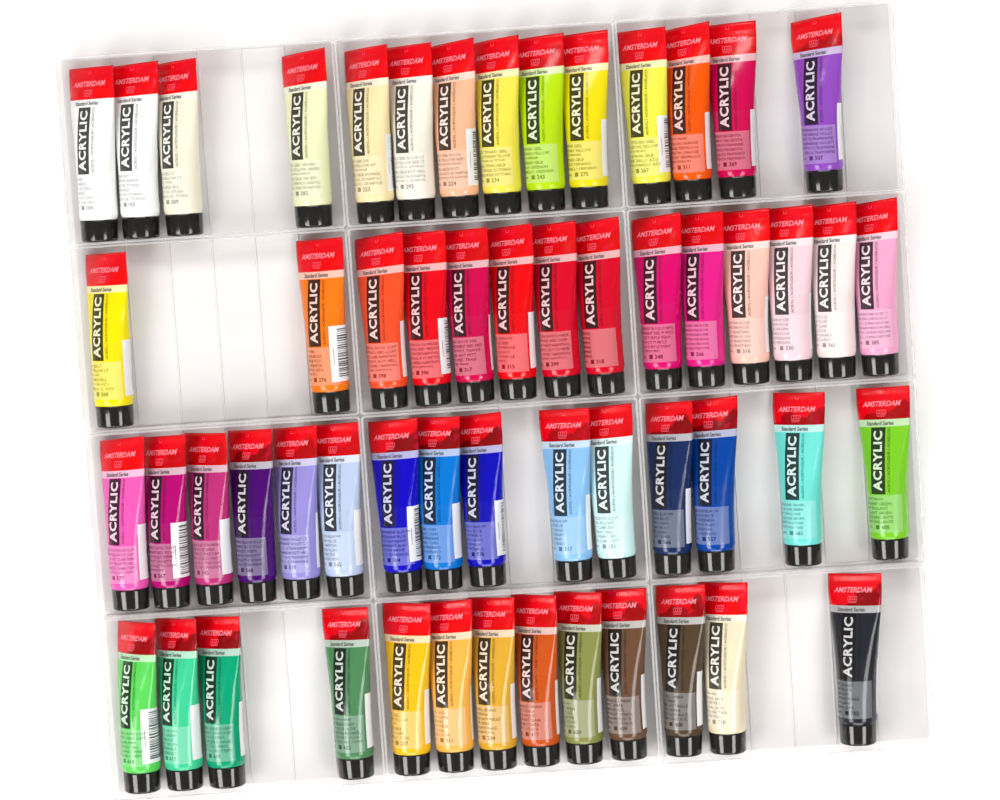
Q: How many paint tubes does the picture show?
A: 56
